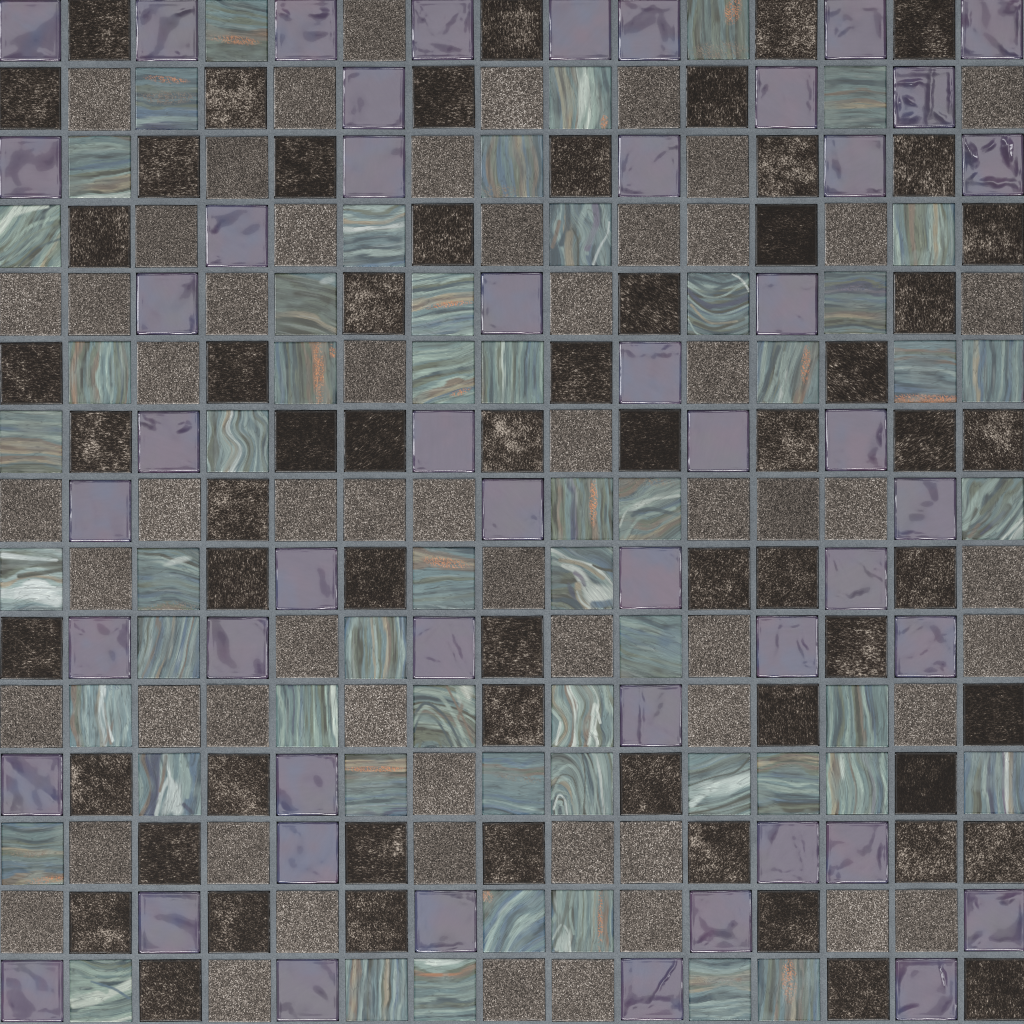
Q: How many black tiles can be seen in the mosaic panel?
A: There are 61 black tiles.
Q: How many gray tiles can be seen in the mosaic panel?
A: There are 59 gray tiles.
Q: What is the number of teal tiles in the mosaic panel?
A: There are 55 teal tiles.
